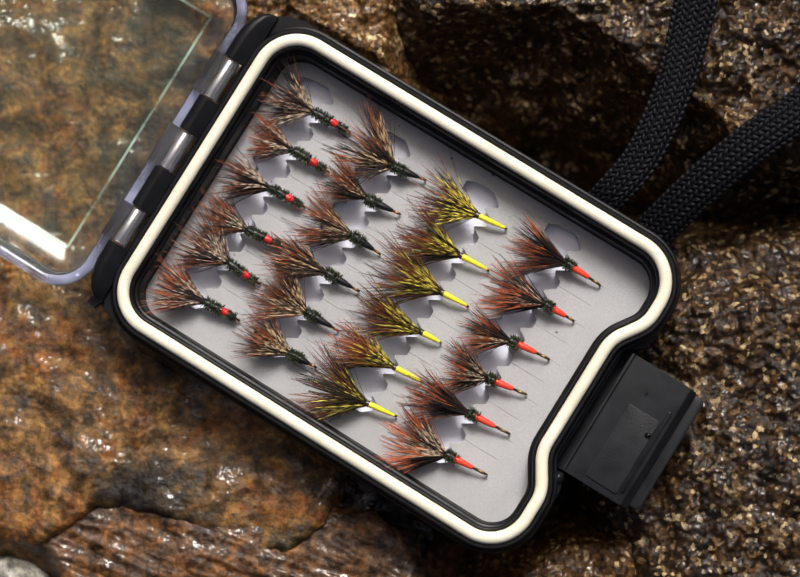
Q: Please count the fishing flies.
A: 24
